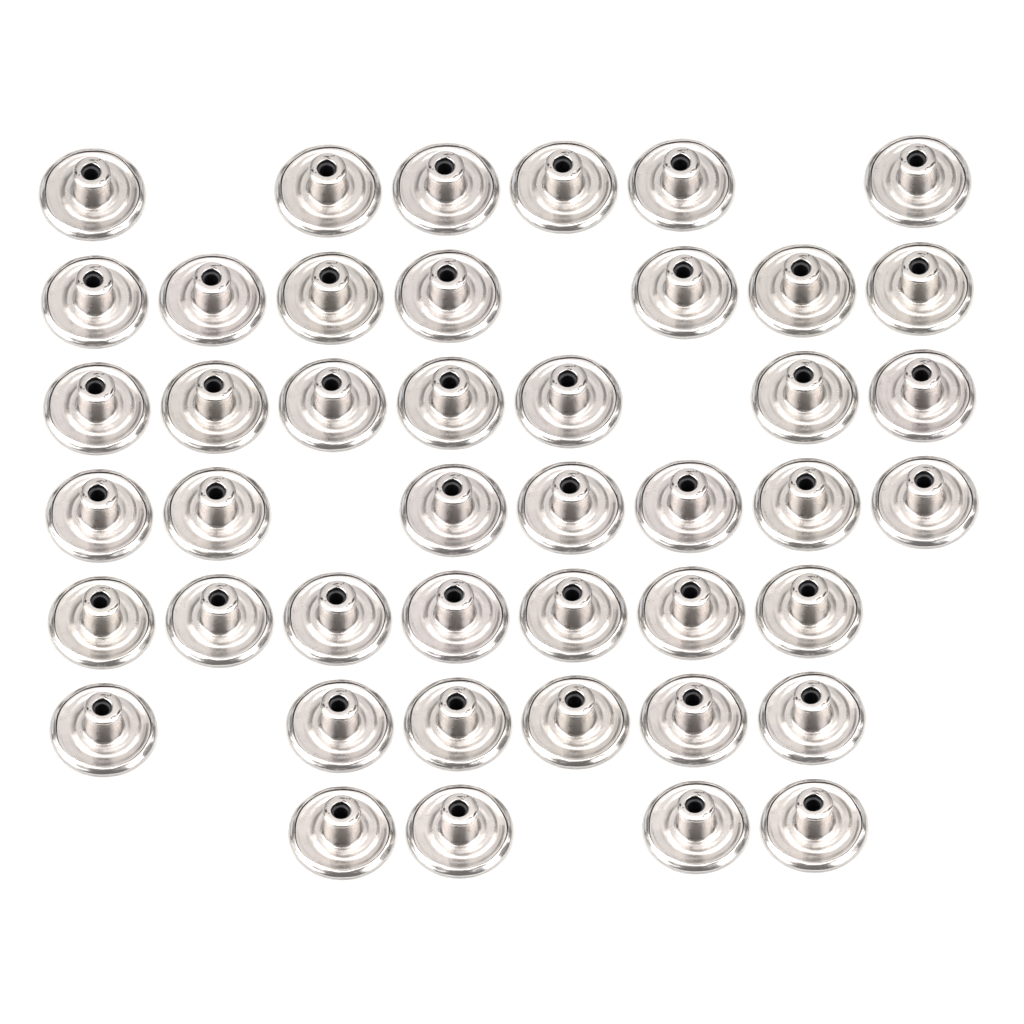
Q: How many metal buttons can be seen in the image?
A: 44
